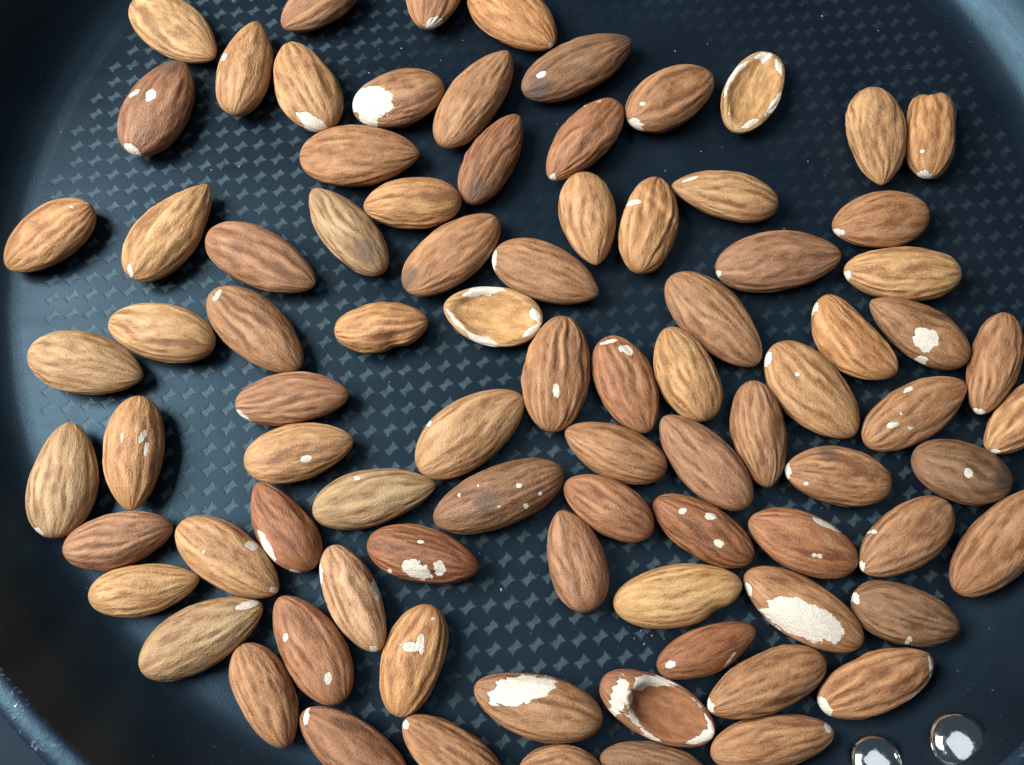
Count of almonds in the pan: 86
